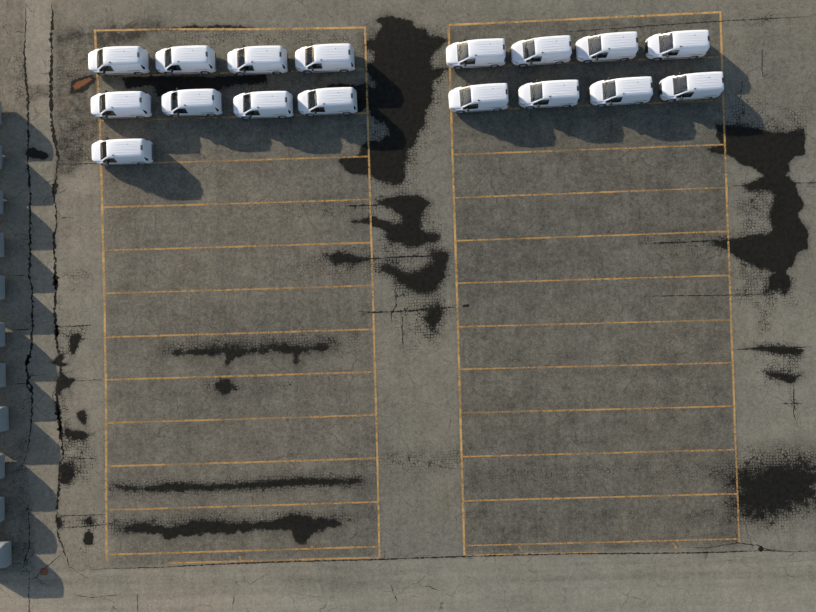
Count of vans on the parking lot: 17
